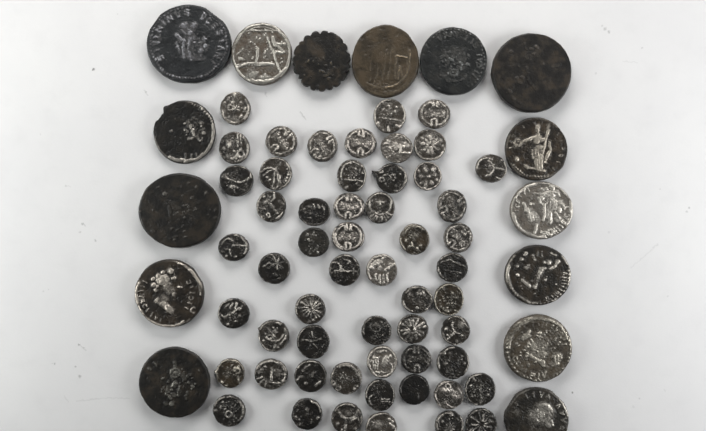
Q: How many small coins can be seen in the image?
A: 55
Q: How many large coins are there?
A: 15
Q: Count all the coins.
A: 70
